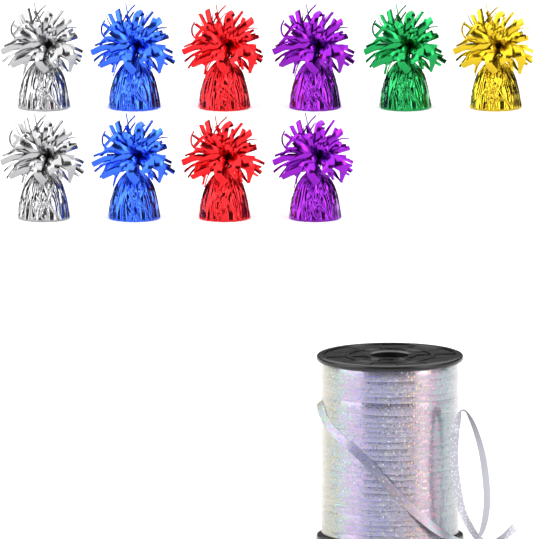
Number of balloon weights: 10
